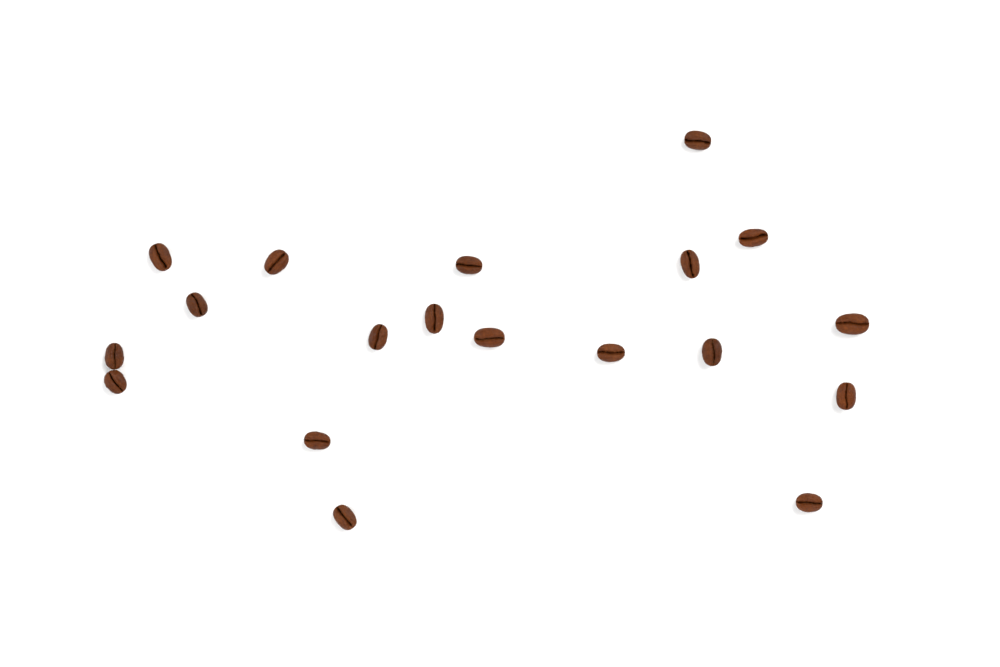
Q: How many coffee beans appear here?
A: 19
